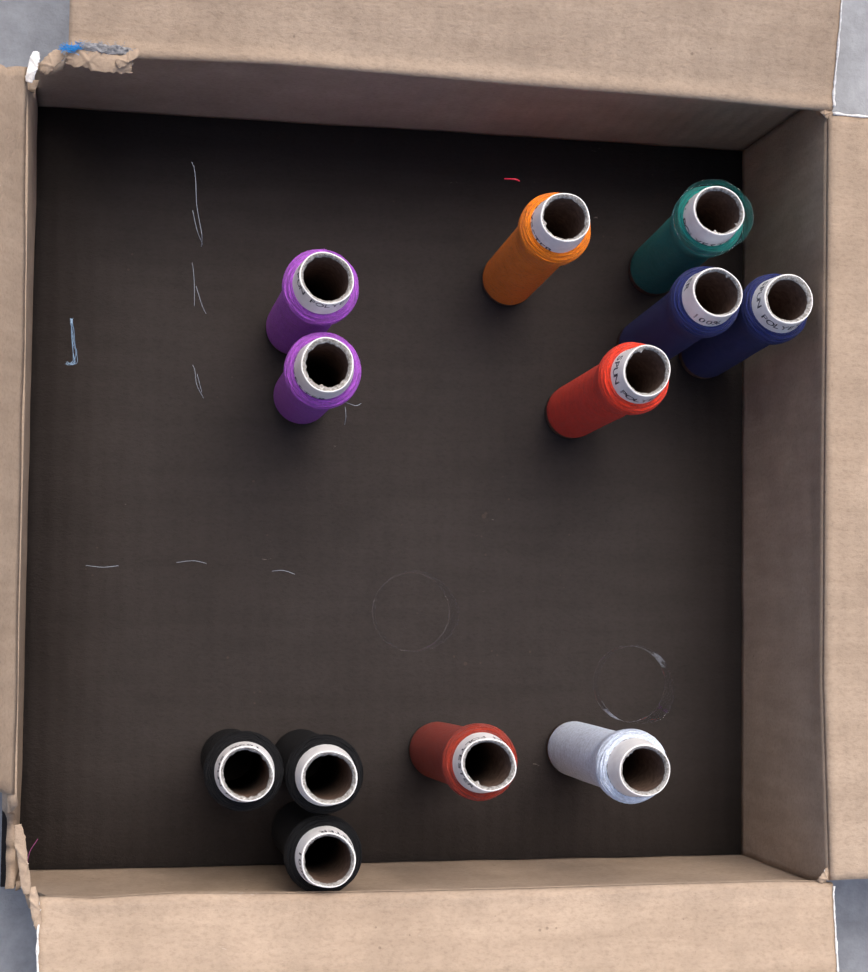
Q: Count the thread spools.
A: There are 12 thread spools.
